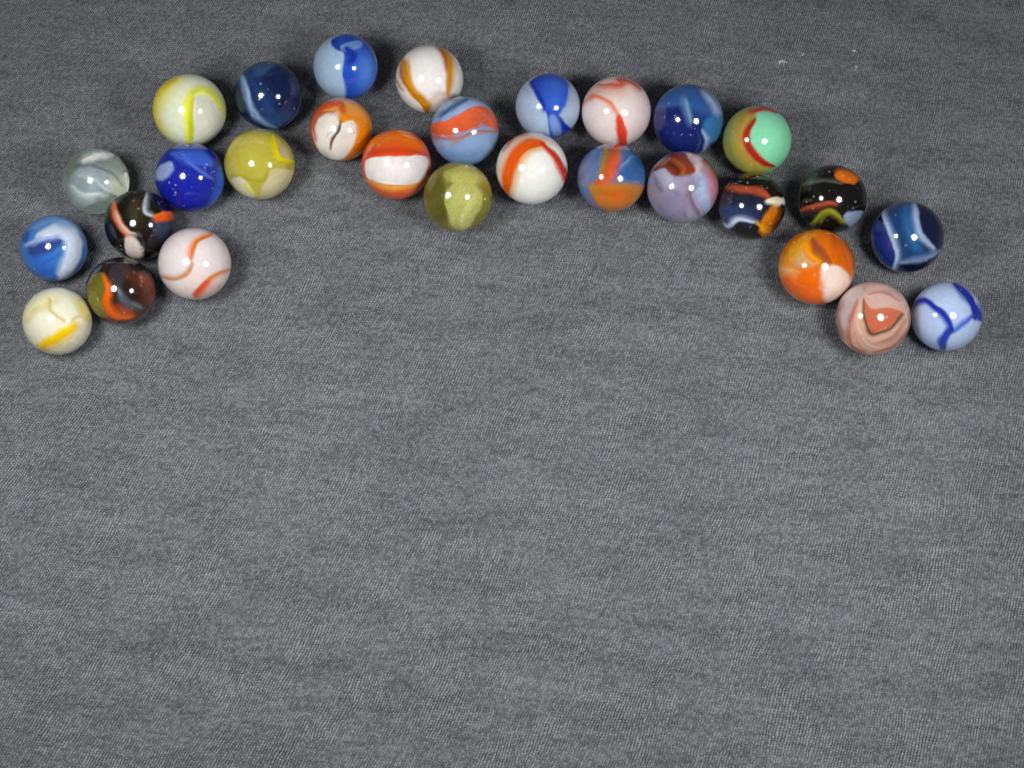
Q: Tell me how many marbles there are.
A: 29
